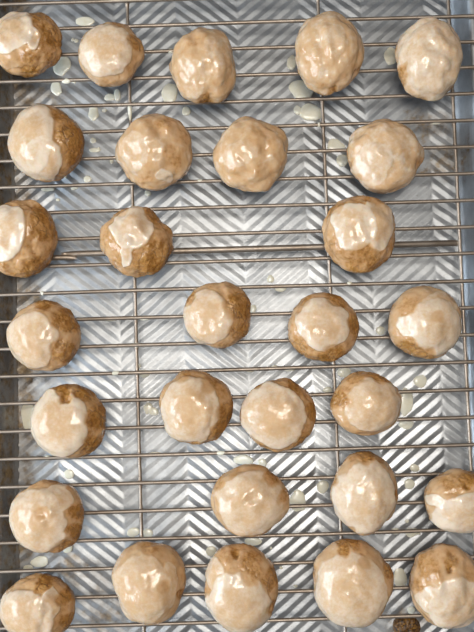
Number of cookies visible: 29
